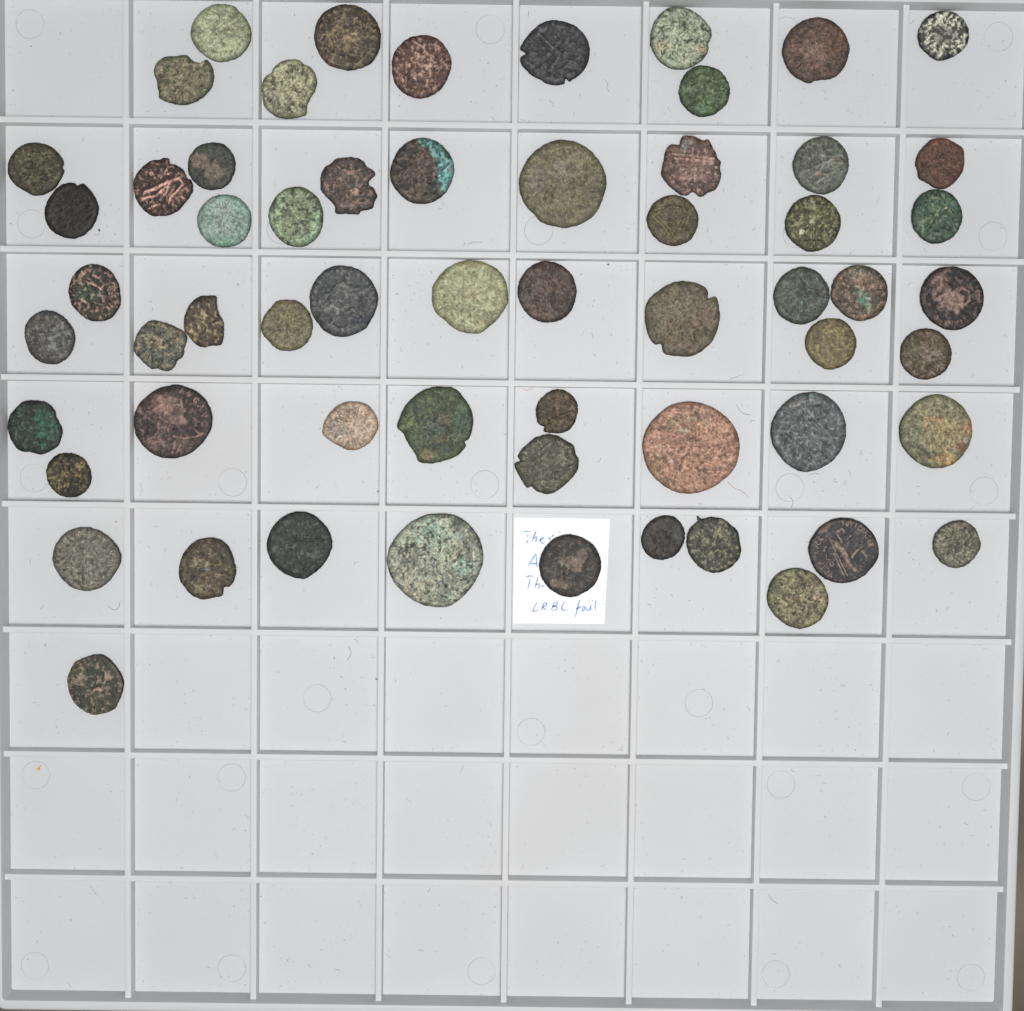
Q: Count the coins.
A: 60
